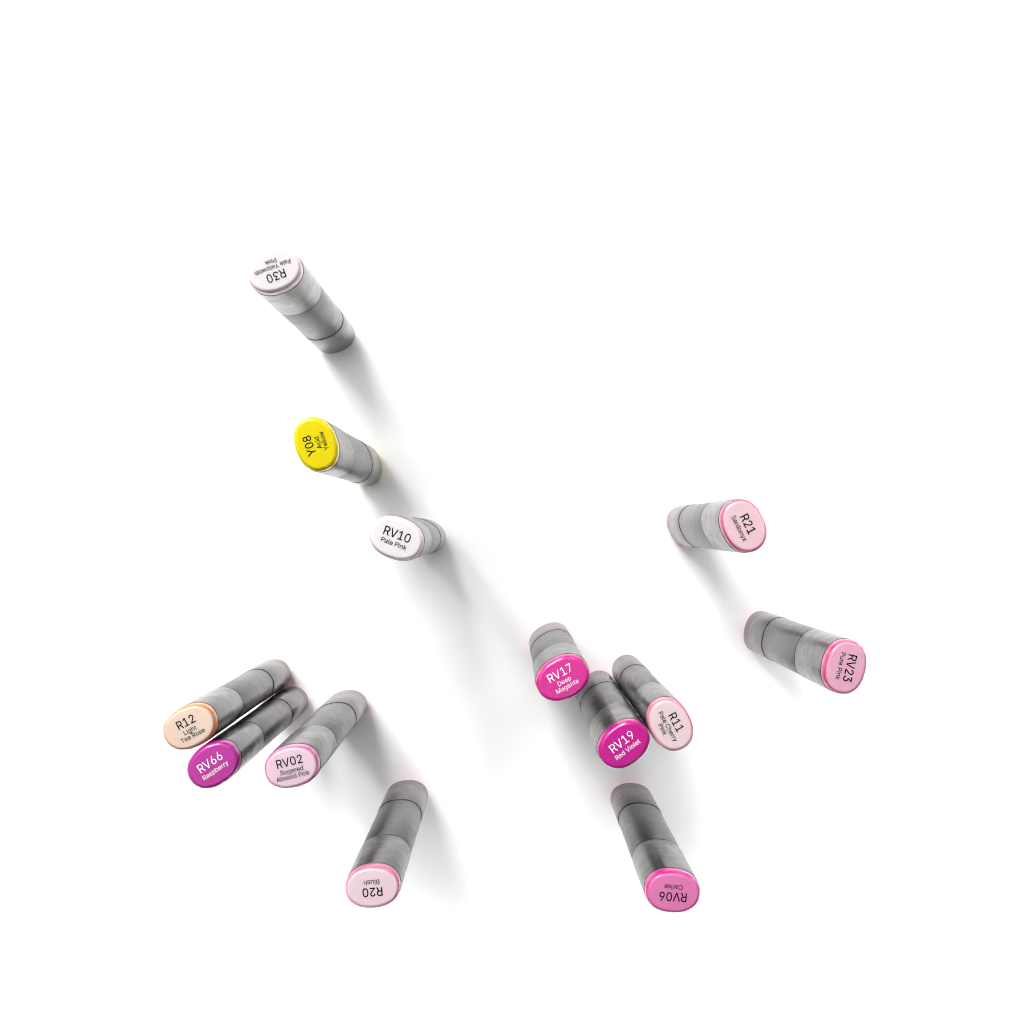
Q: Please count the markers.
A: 13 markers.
